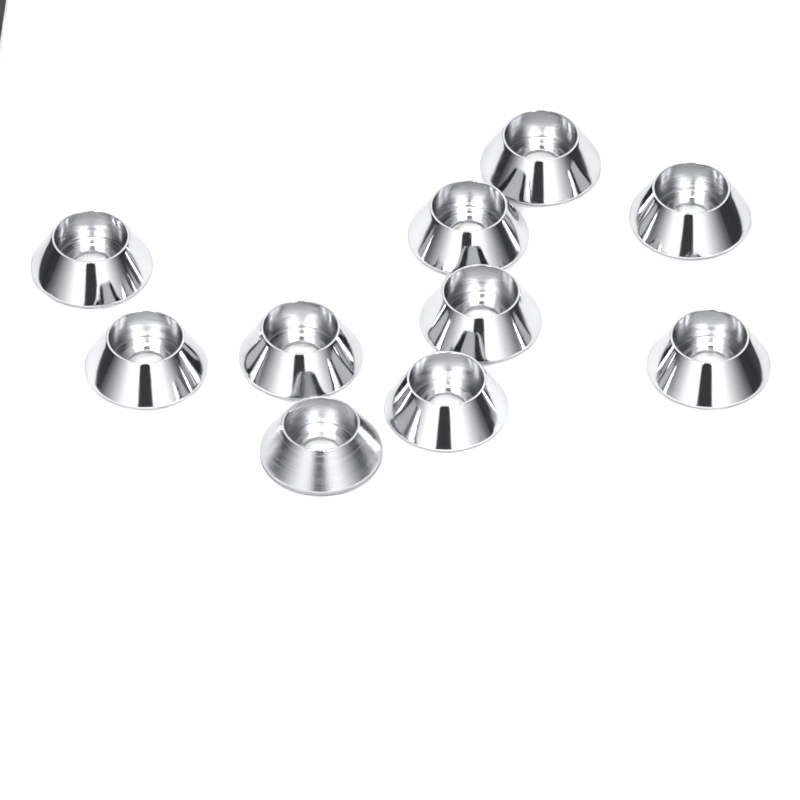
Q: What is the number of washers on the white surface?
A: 10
